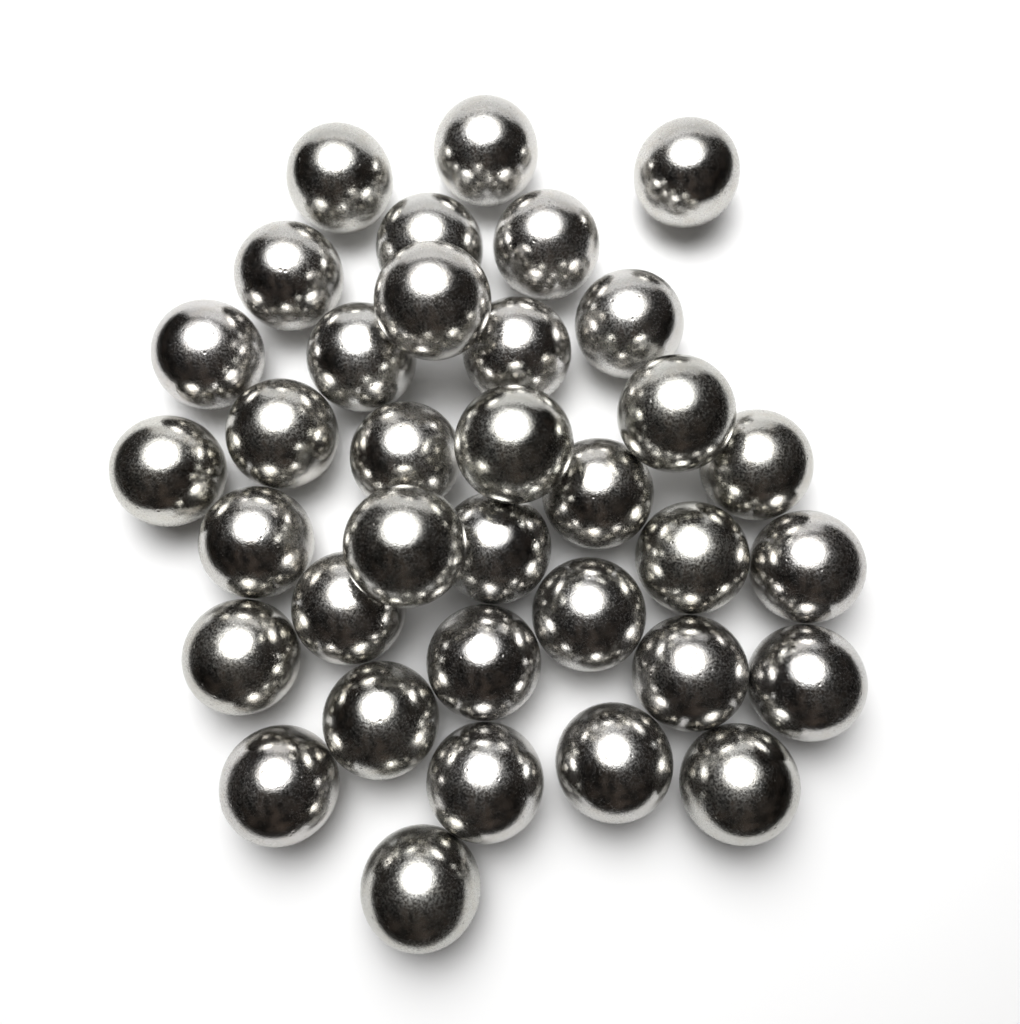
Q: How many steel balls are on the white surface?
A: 35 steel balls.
